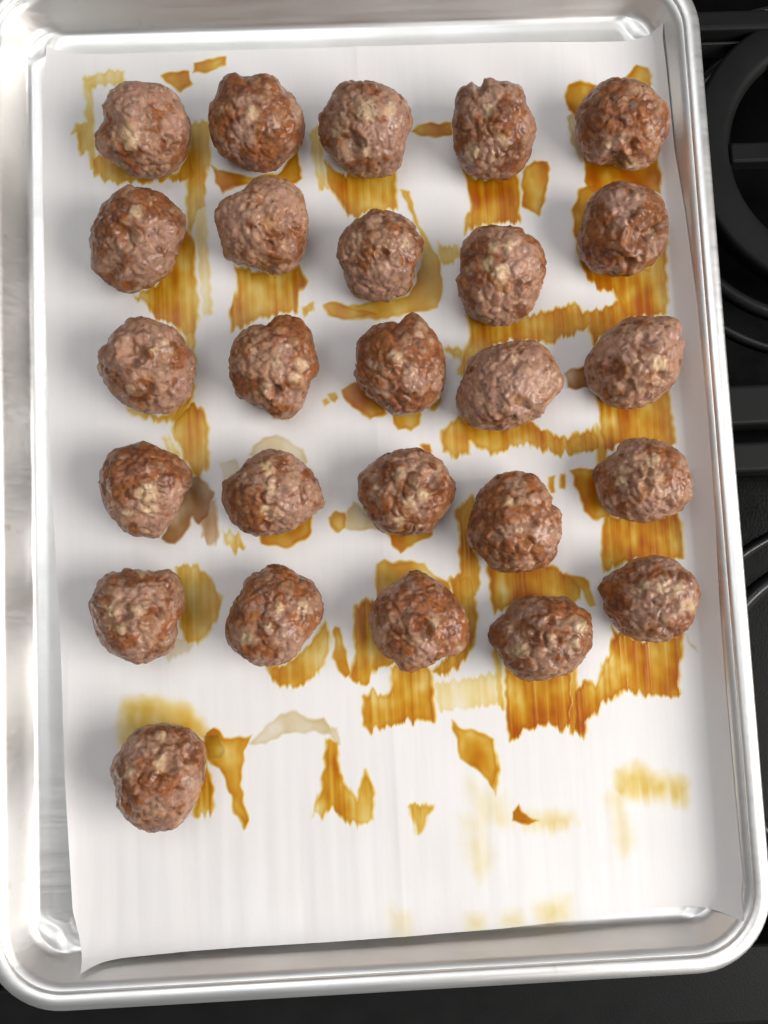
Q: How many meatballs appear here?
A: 26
